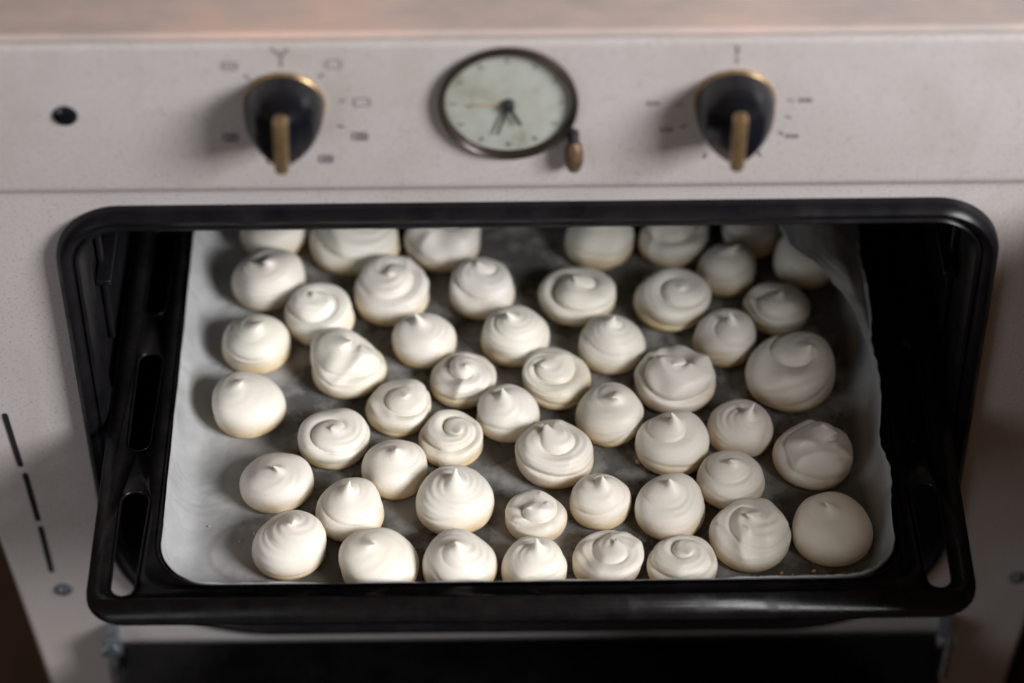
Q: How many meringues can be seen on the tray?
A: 51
